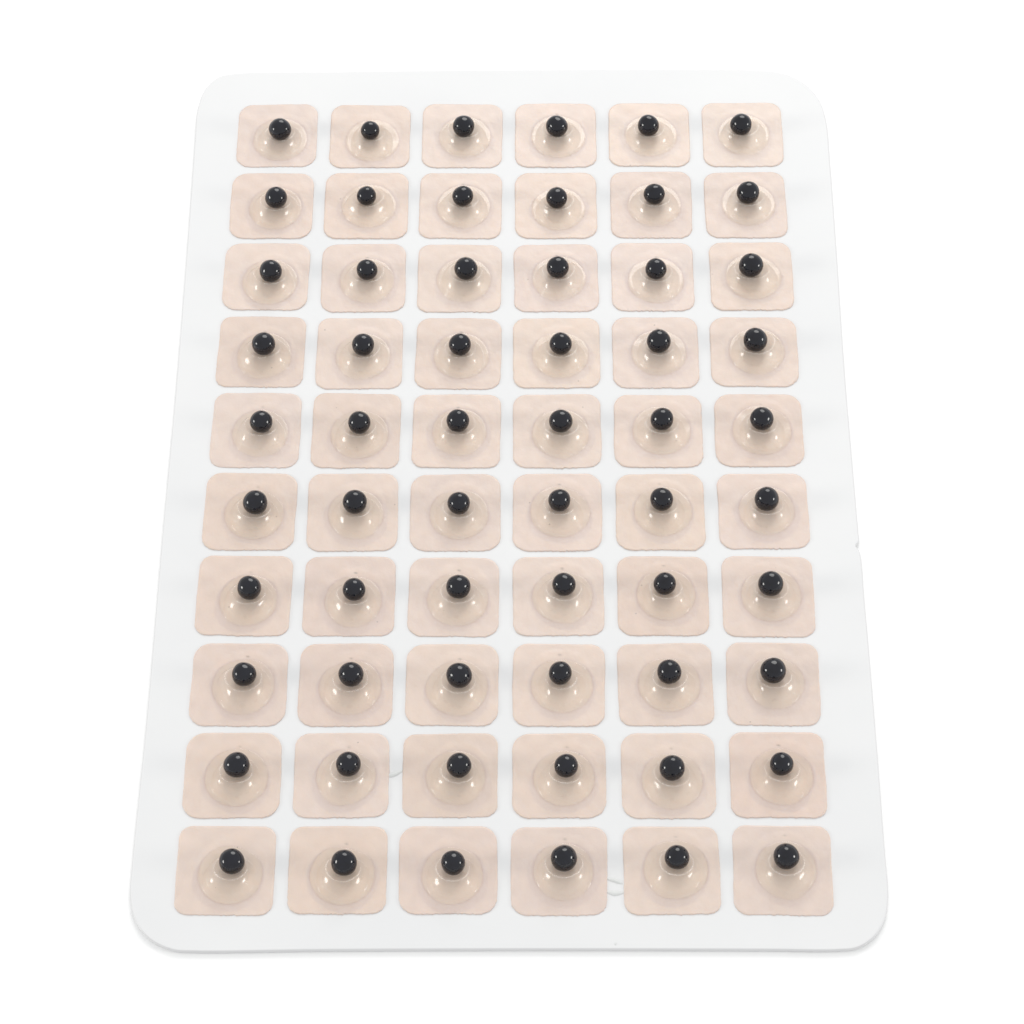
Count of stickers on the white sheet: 60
